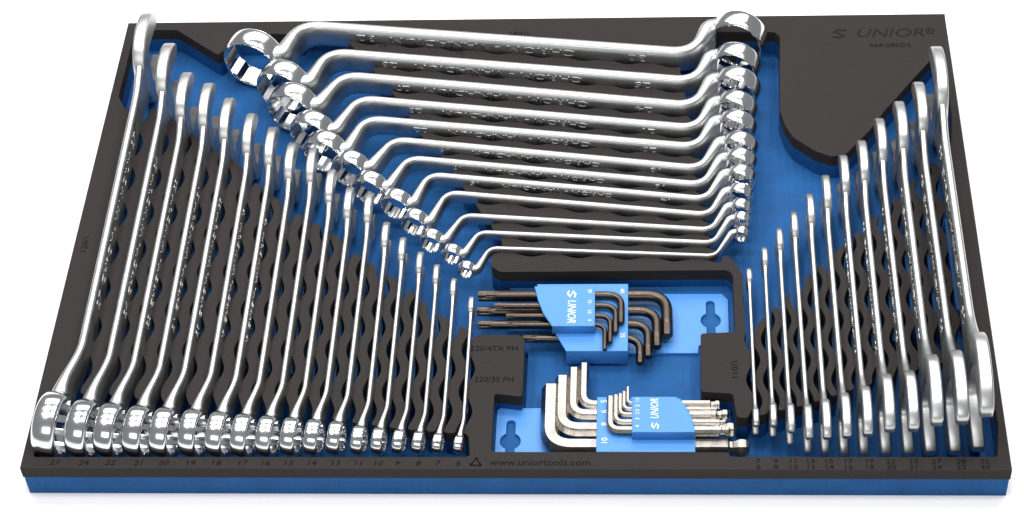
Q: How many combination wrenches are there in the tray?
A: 18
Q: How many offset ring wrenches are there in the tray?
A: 12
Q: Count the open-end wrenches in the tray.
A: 12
